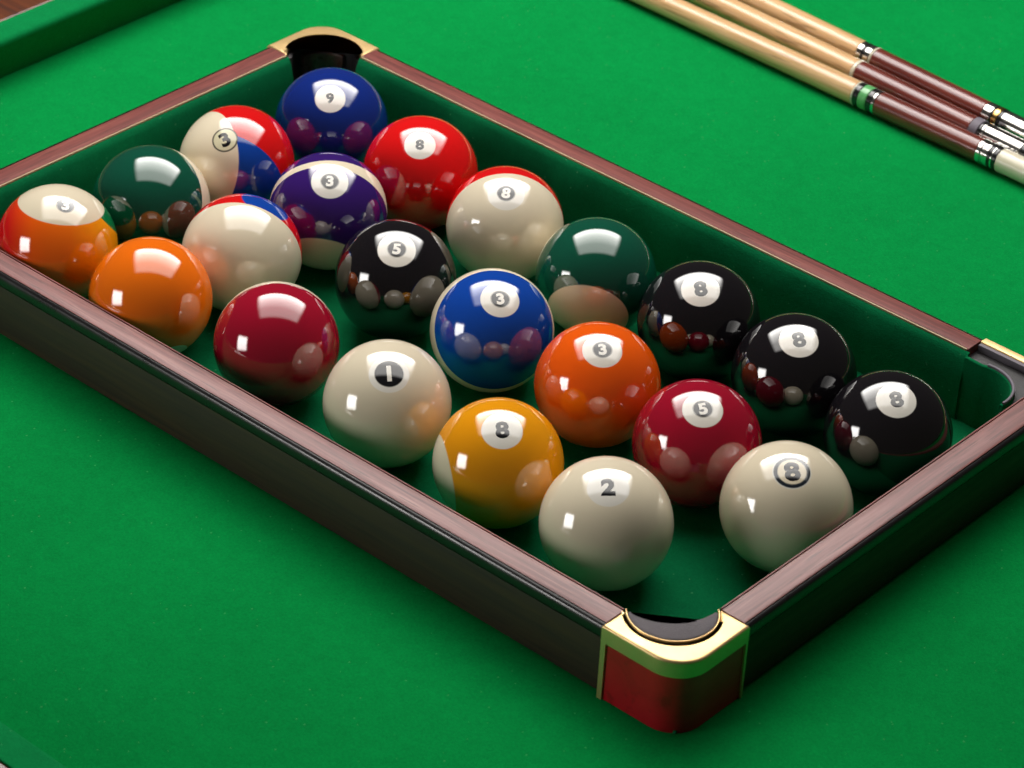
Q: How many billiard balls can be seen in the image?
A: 22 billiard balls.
